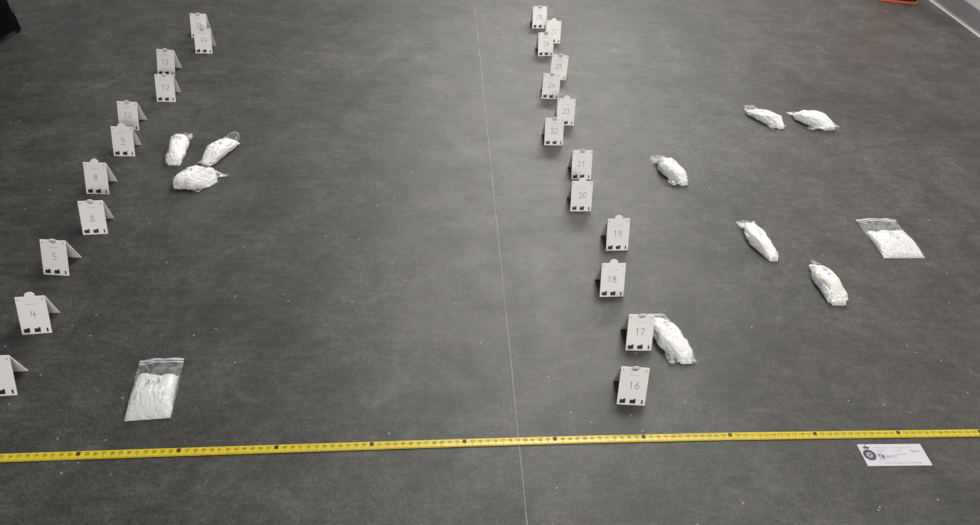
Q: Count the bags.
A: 11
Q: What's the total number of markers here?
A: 24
